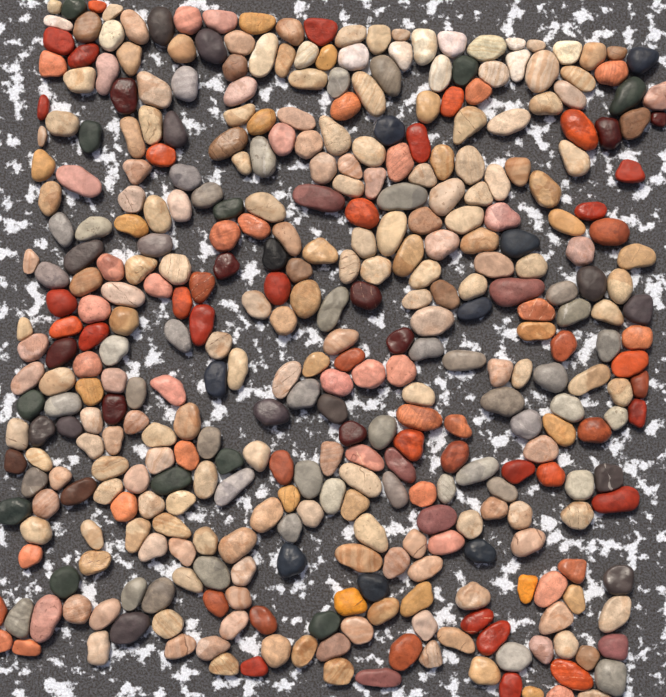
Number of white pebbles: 15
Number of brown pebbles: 195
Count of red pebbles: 92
